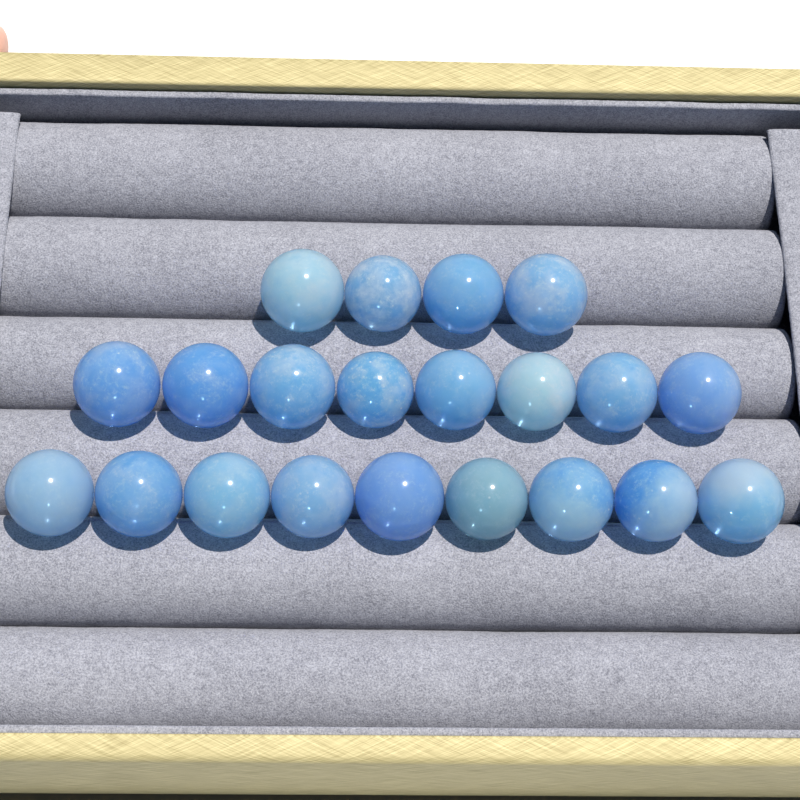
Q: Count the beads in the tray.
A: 21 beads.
